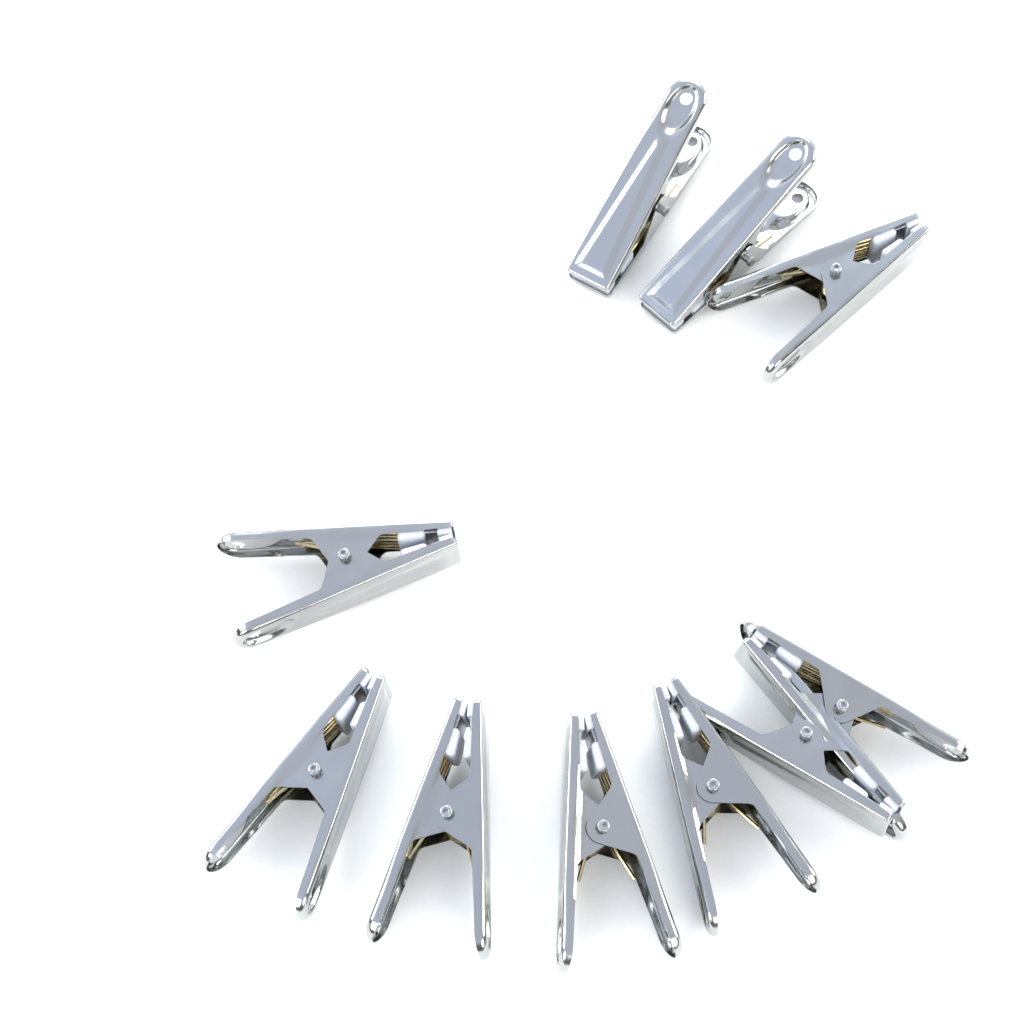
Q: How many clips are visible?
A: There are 10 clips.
